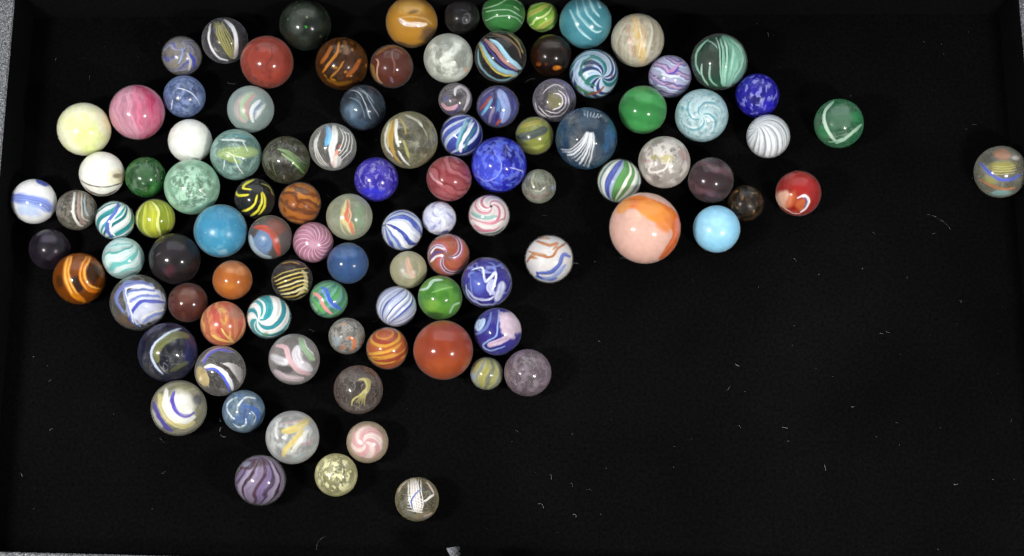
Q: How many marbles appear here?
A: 102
